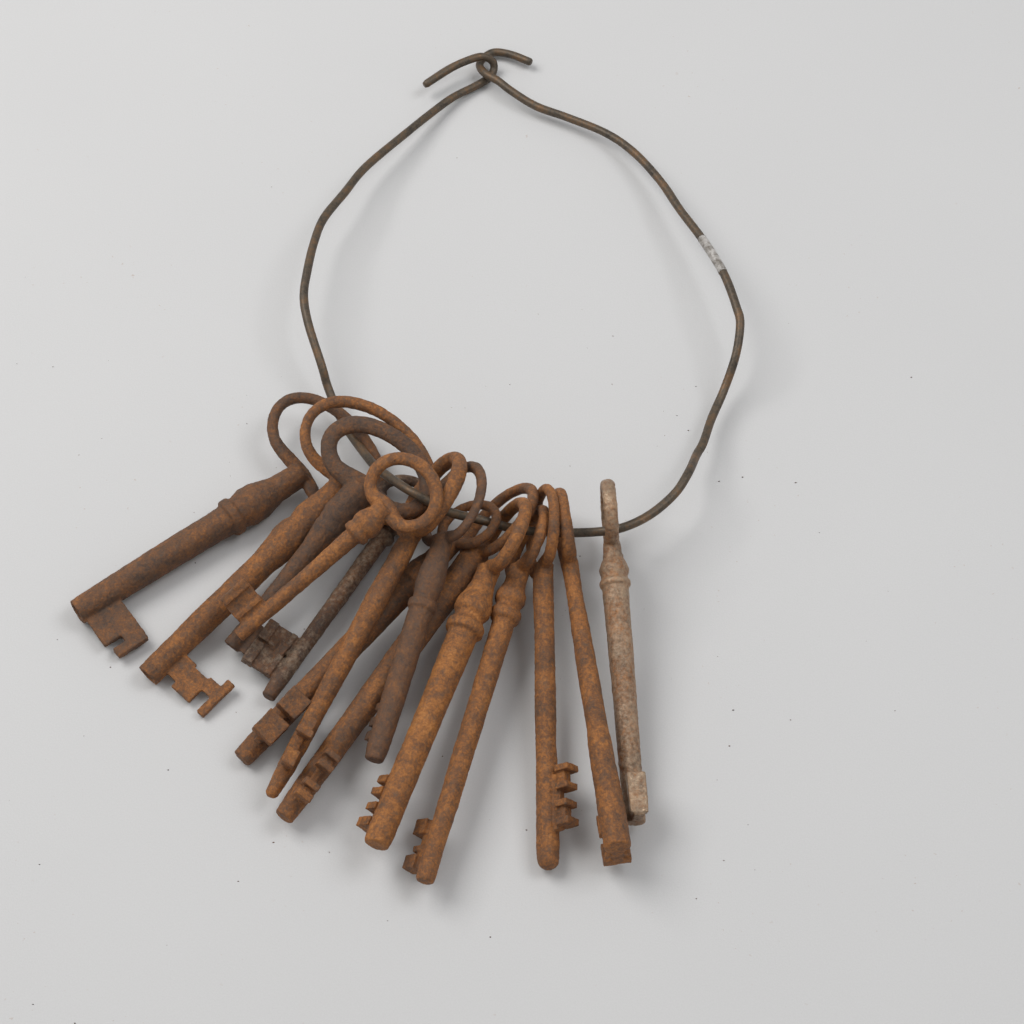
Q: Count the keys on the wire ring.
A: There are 14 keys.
